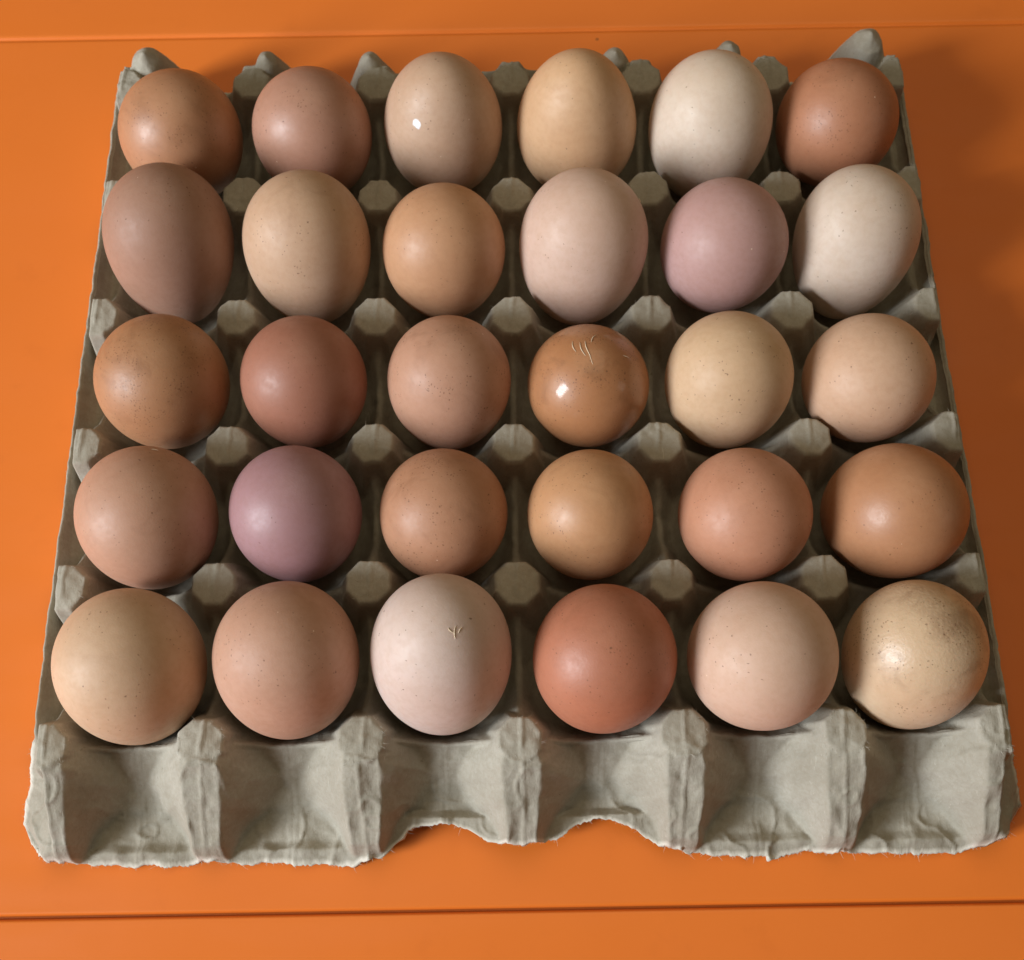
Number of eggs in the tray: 30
